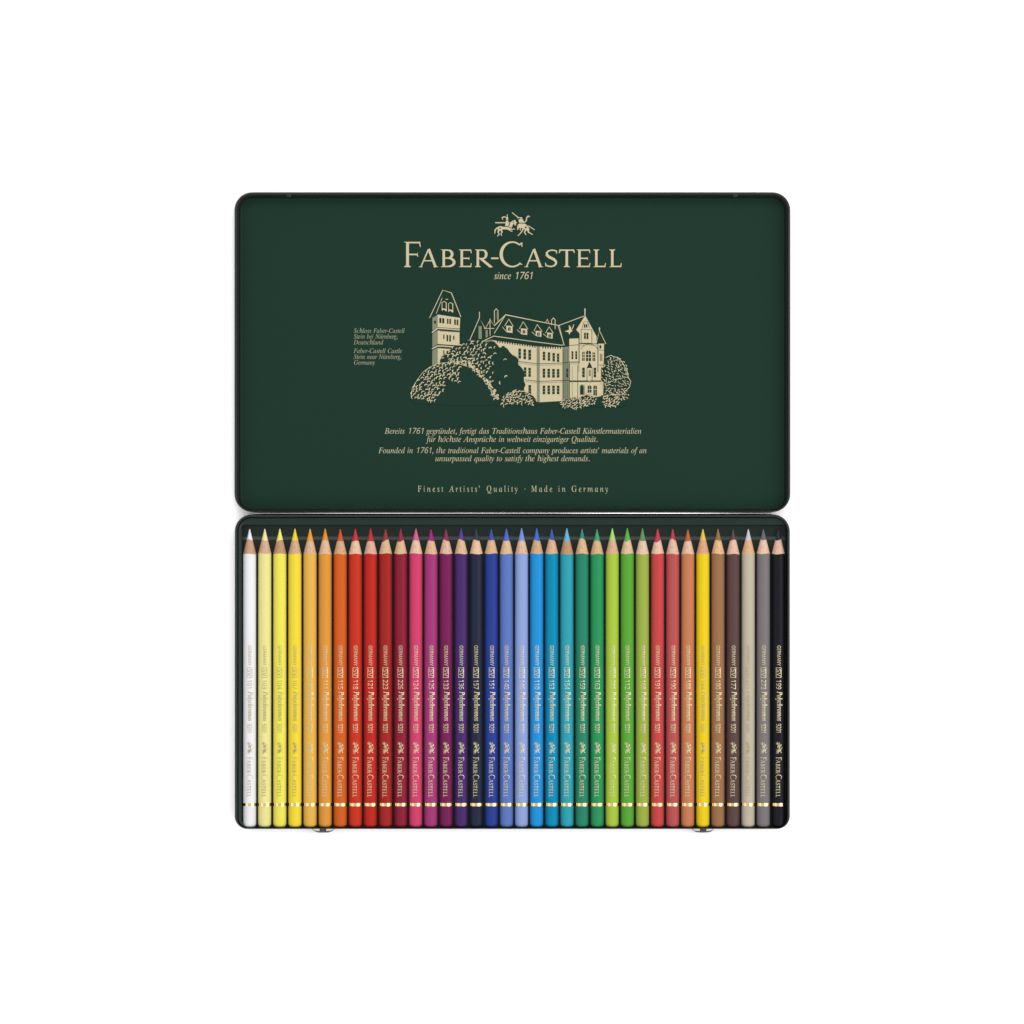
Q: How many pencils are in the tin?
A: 36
